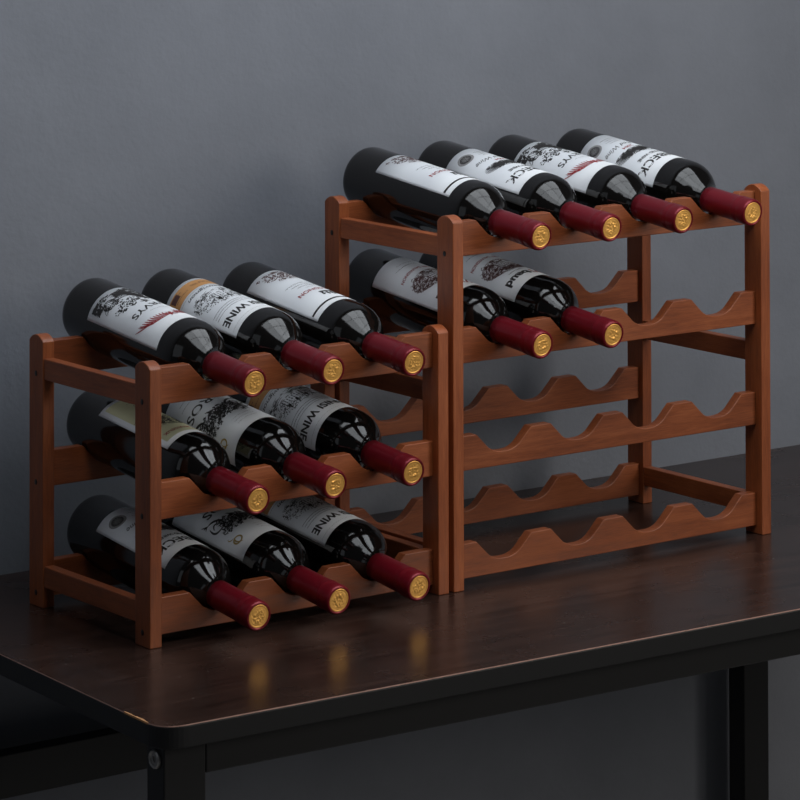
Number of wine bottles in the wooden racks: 15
